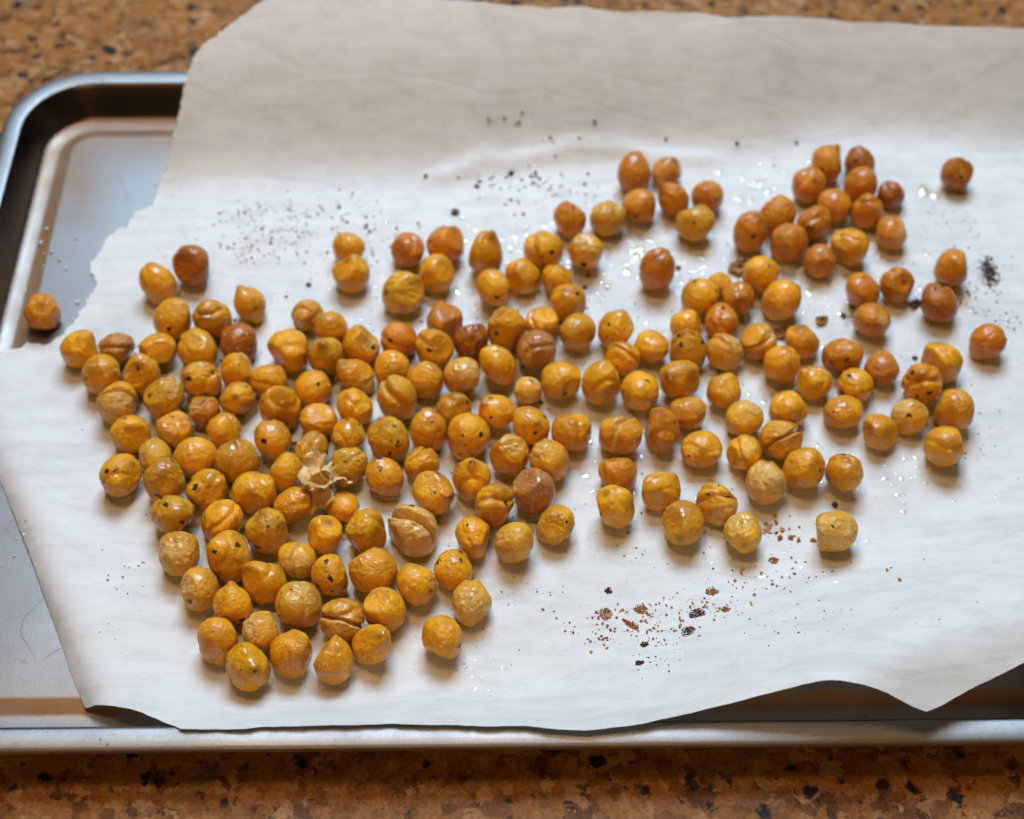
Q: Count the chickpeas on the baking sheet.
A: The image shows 198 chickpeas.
